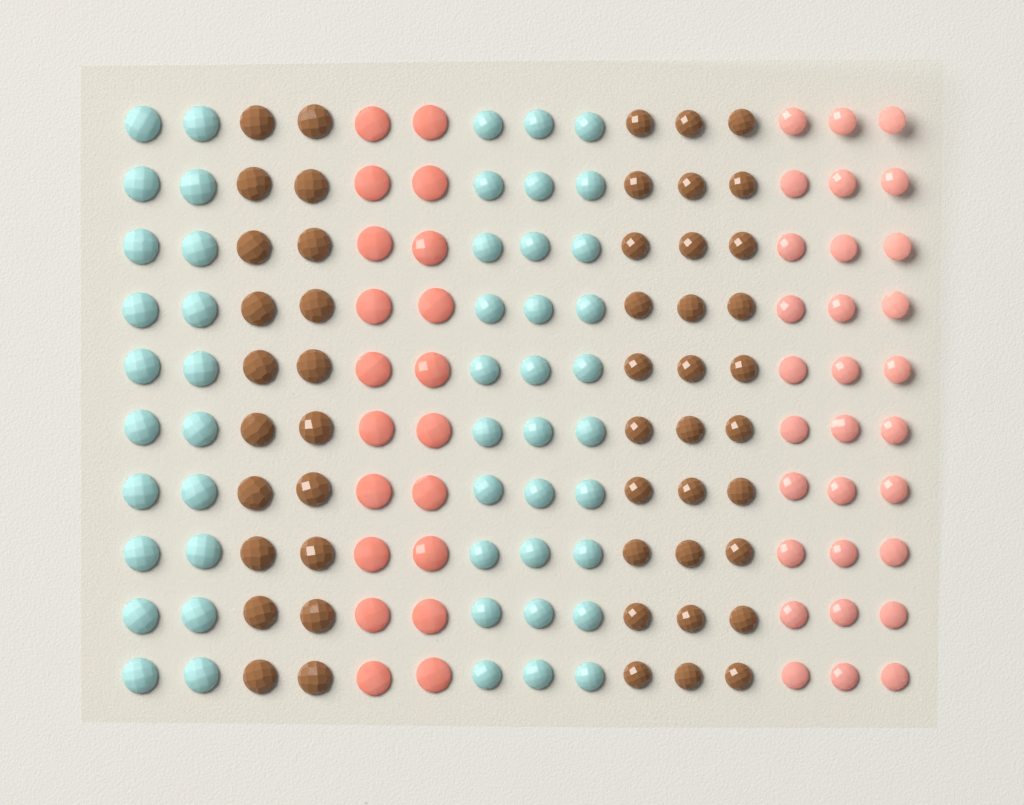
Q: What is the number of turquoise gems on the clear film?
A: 50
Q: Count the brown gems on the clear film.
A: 50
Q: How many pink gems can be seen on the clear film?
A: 50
